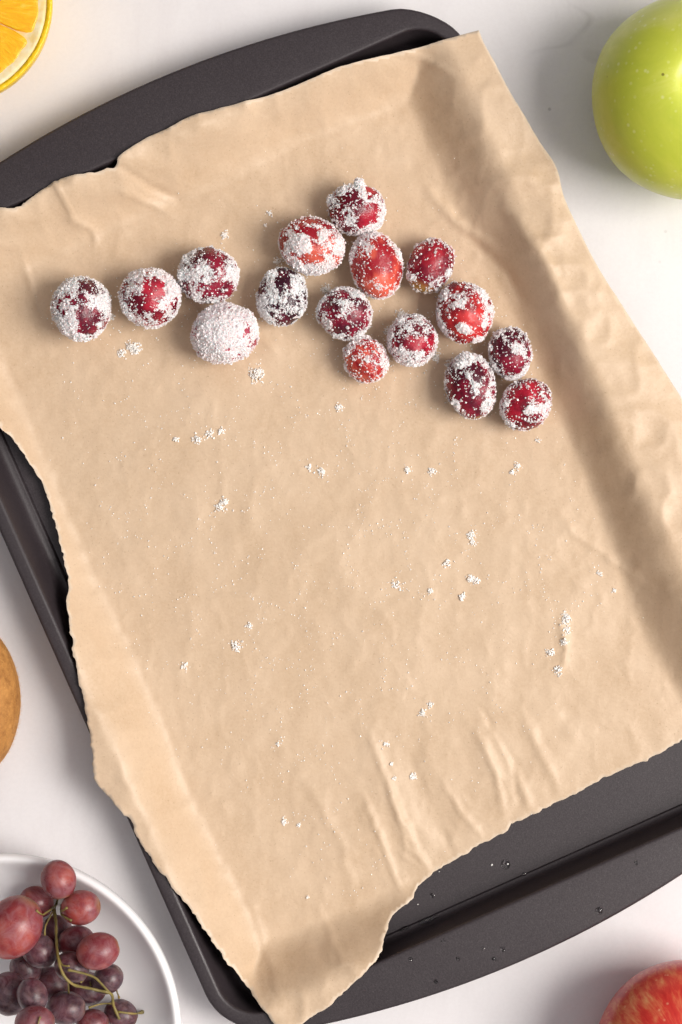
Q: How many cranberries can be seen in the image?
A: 16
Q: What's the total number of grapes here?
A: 19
